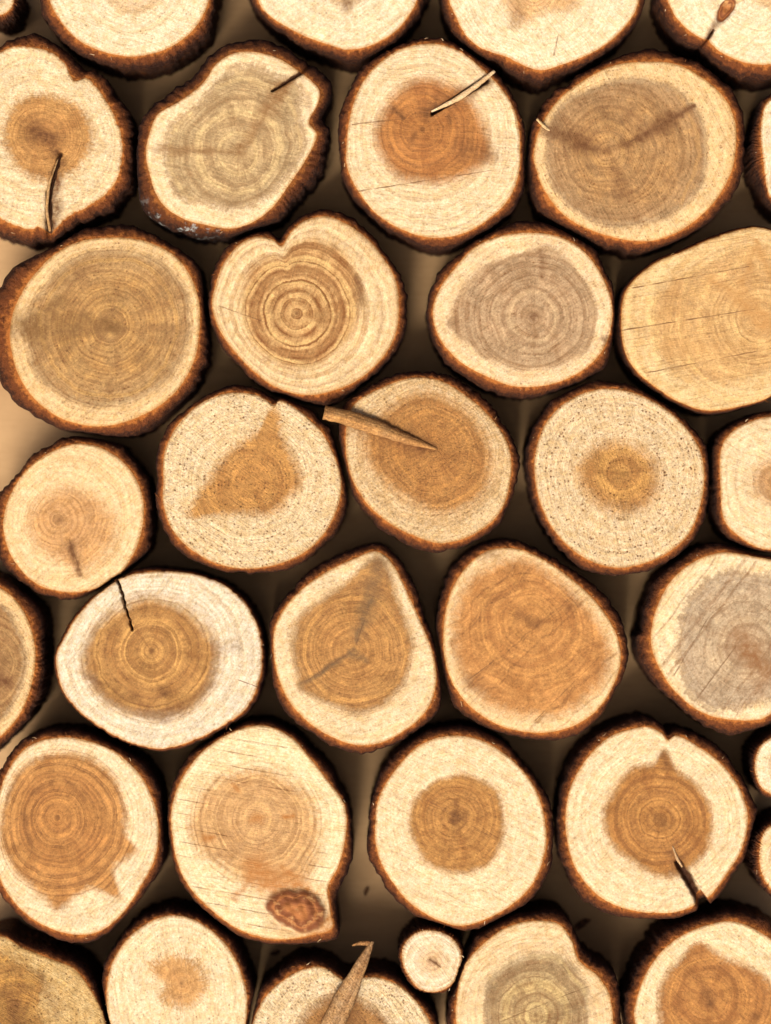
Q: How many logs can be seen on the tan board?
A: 36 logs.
